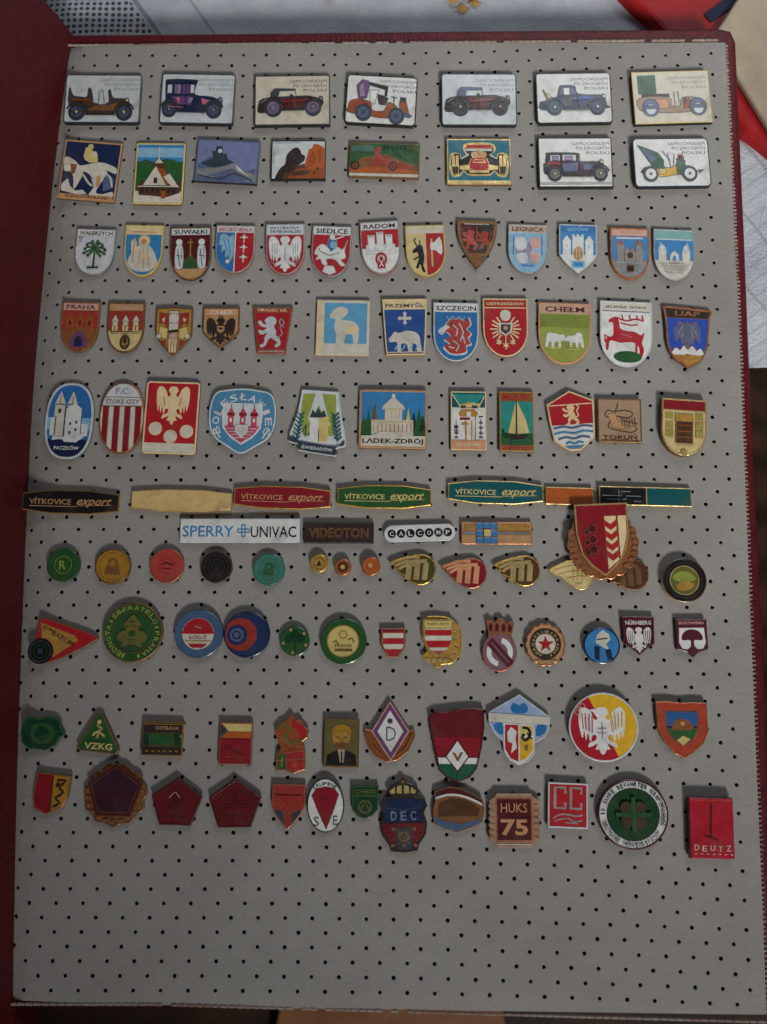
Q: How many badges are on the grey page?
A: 114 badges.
